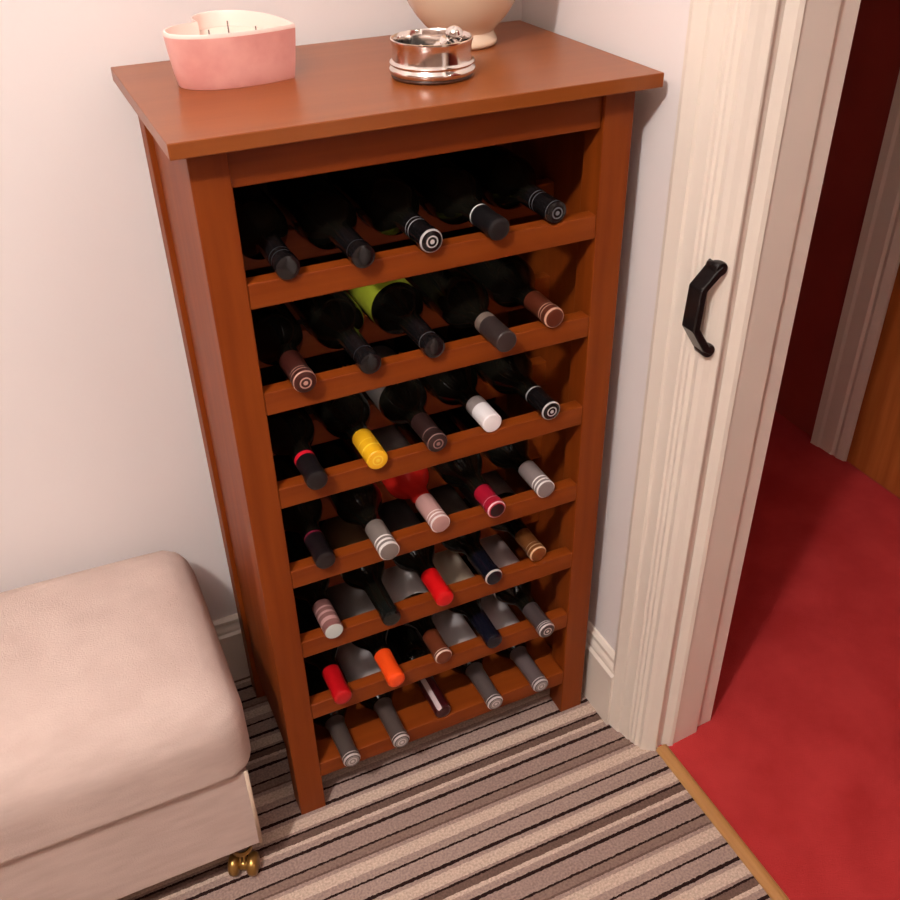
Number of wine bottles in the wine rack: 35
